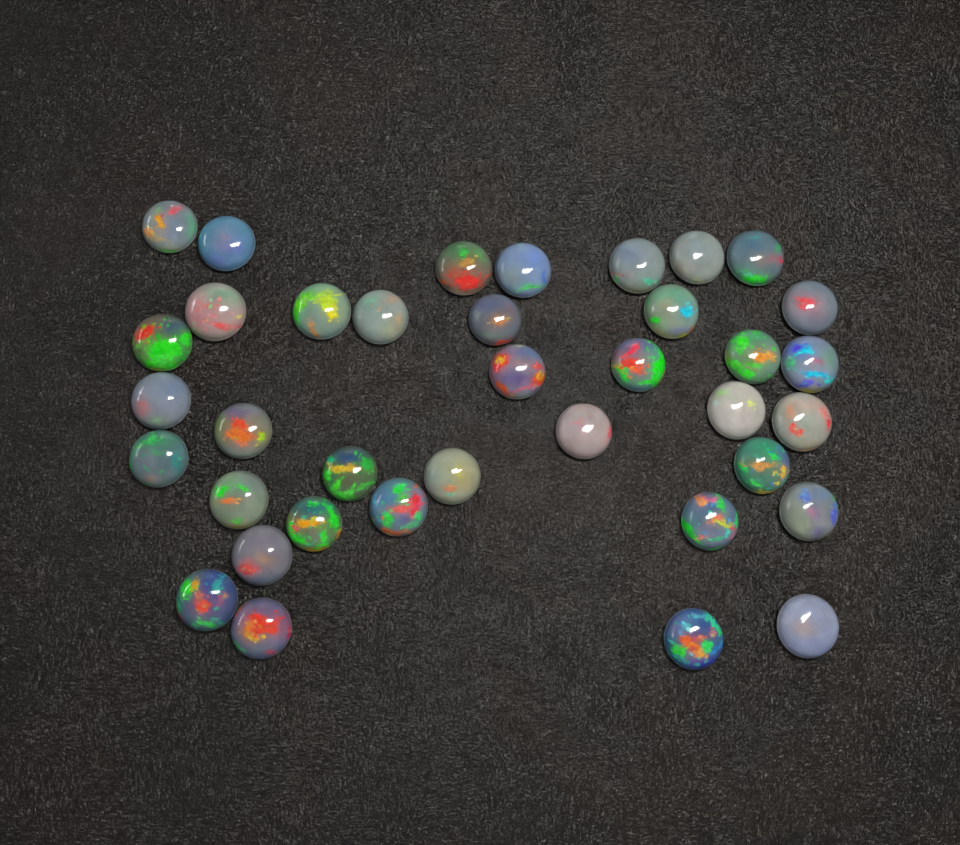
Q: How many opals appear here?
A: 37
